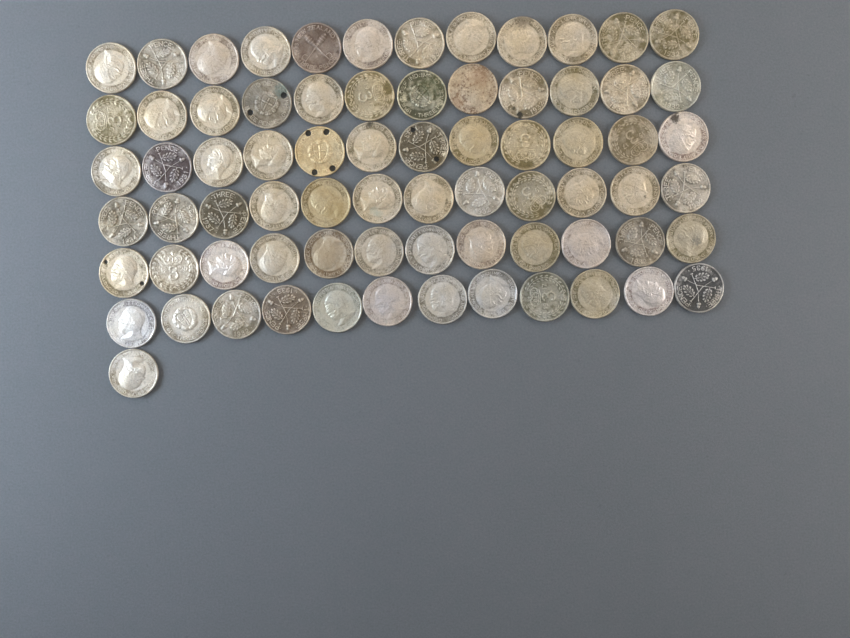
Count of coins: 73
